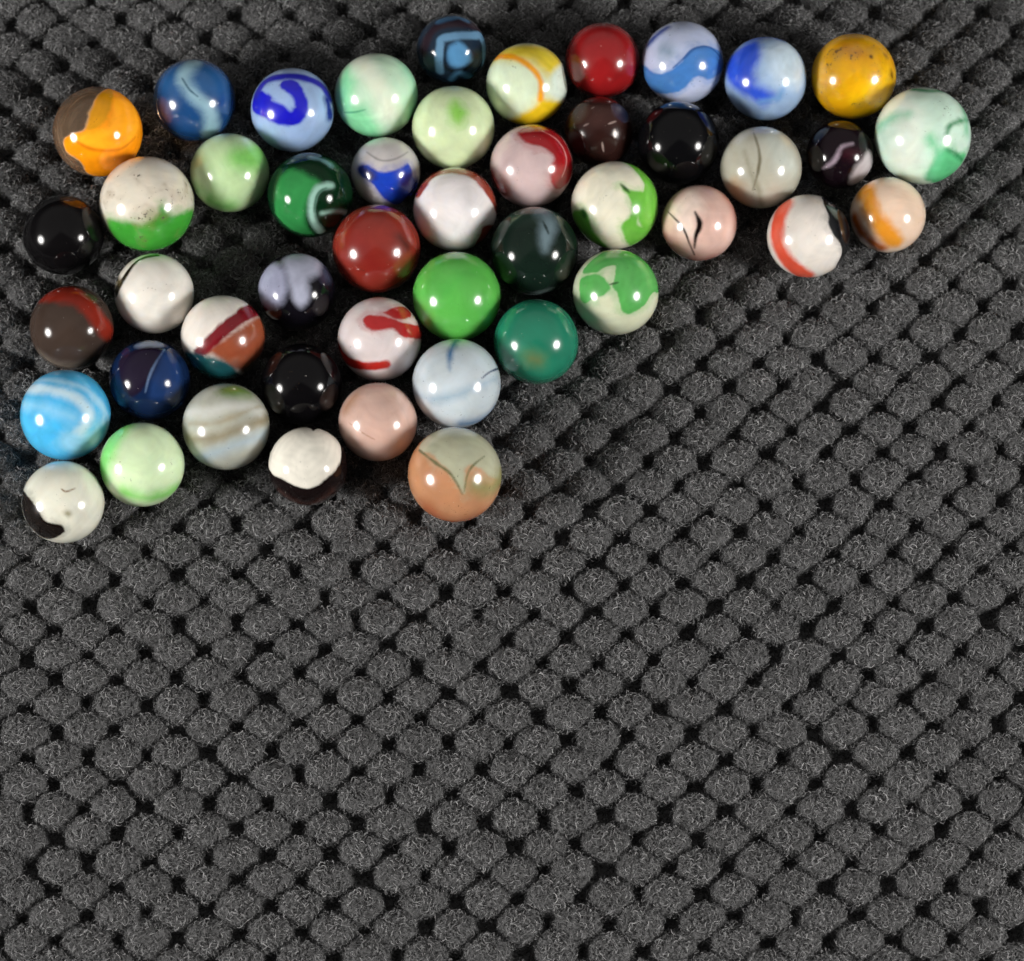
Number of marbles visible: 47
